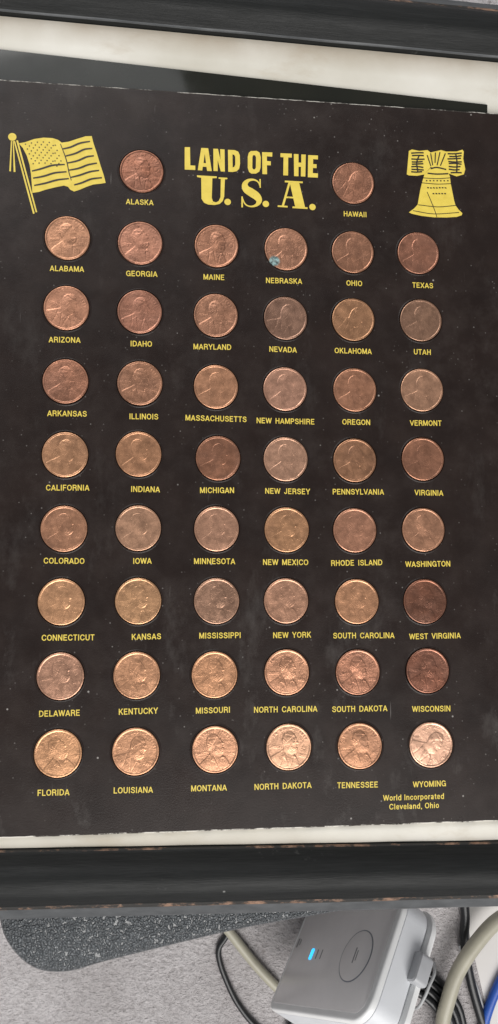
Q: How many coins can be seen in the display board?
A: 50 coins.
